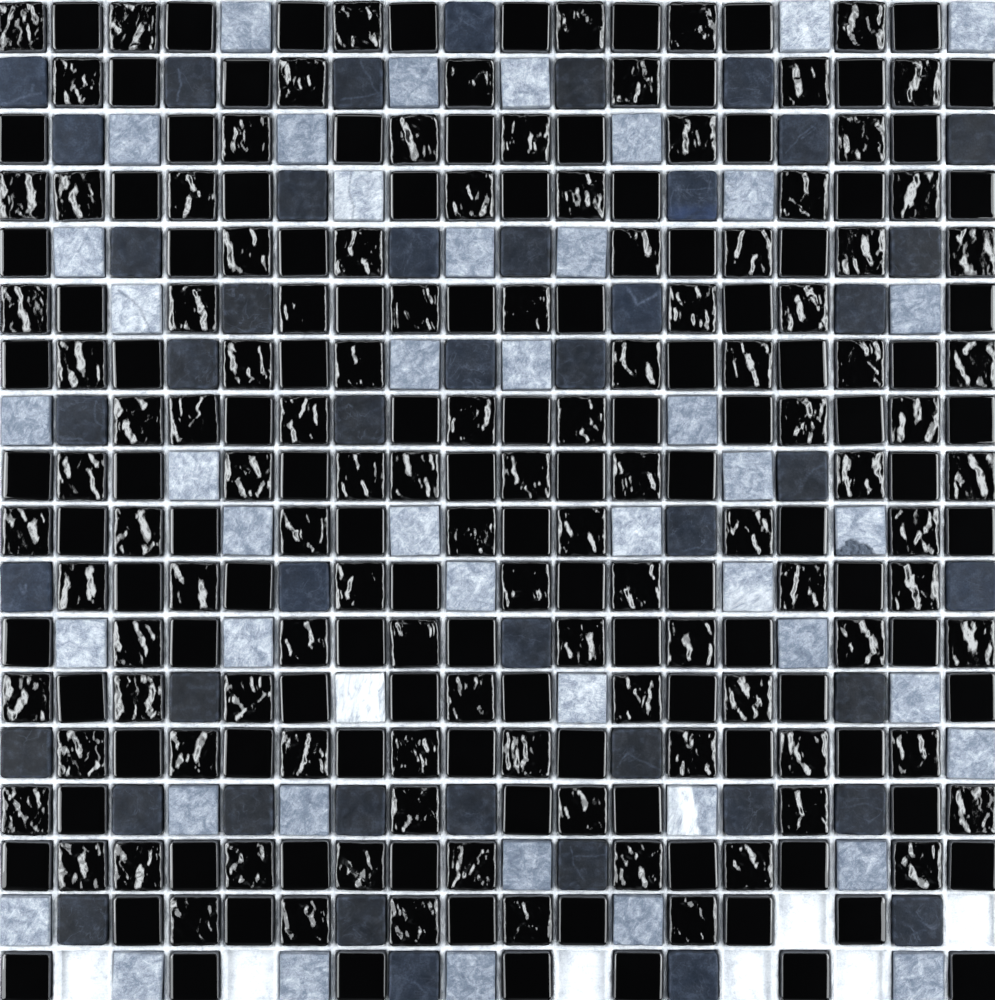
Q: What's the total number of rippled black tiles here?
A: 112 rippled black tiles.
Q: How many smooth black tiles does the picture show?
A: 115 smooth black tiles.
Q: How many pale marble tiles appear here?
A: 45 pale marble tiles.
